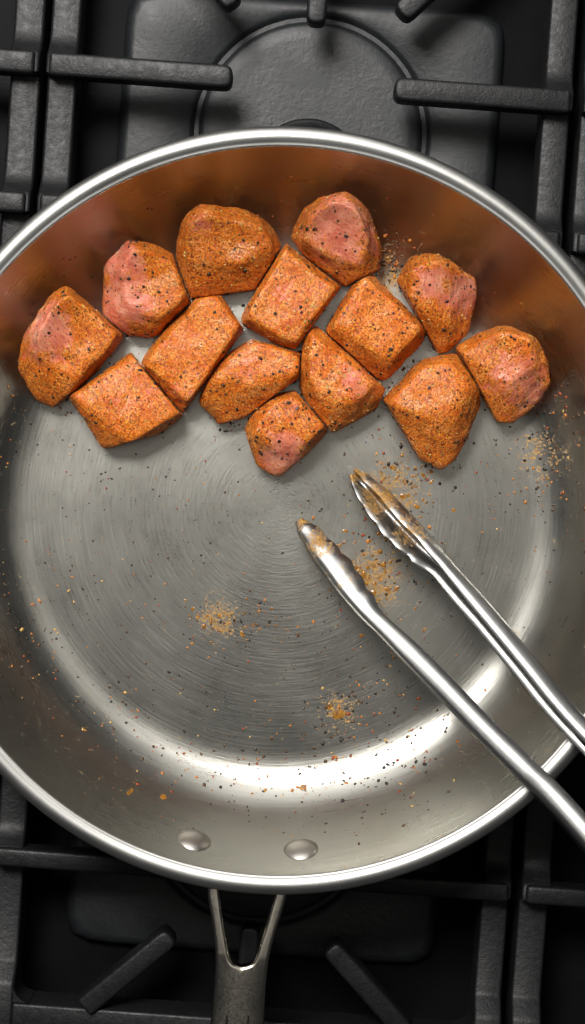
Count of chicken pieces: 14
